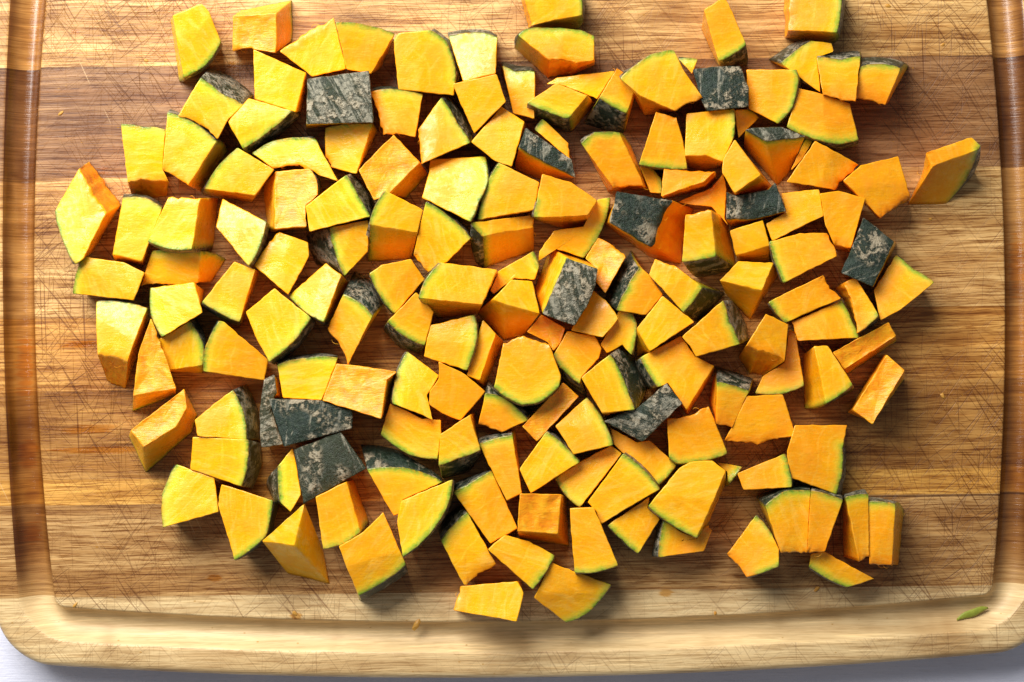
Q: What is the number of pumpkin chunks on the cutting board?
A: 166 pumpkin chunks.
